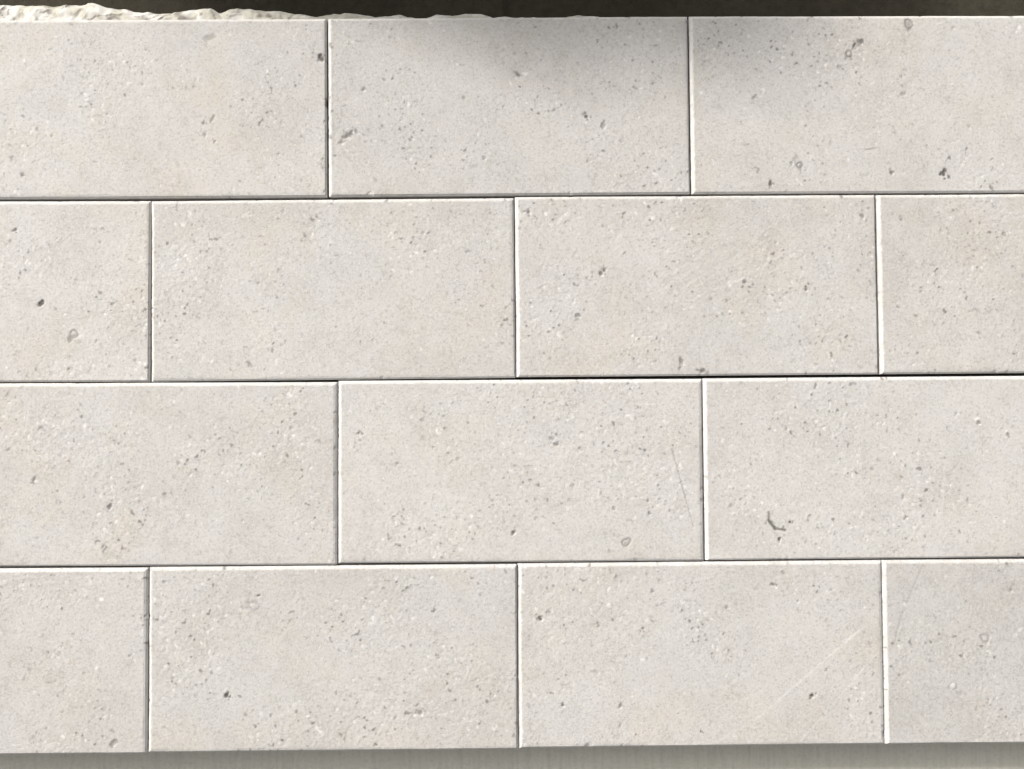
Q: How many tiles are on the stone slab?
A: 14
